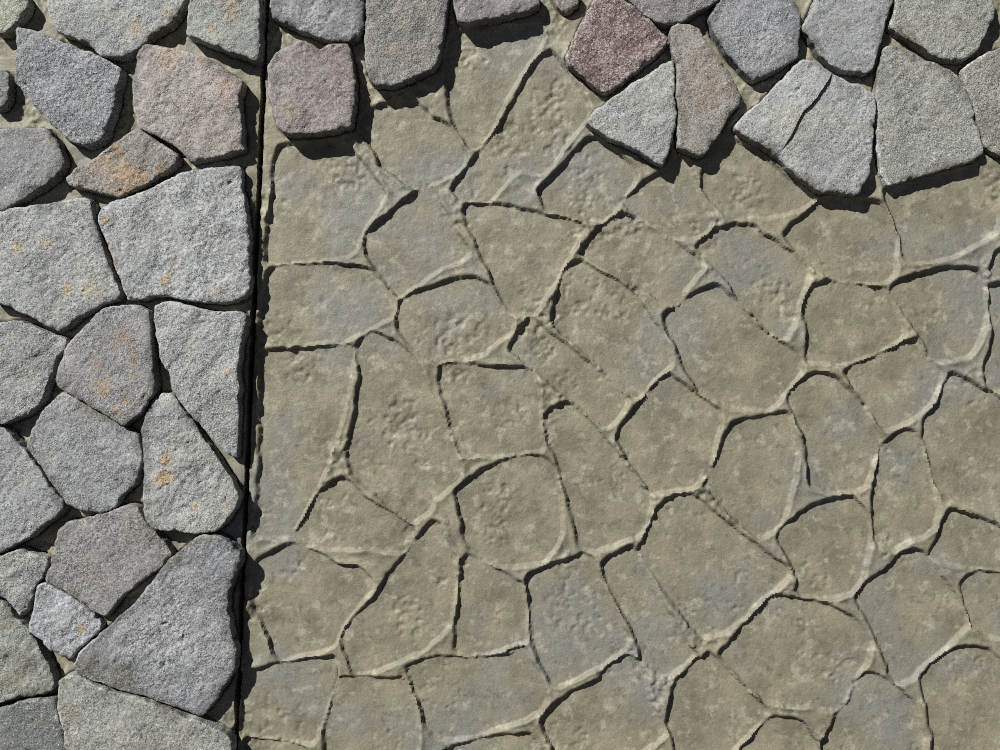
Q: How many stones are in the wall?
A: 38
